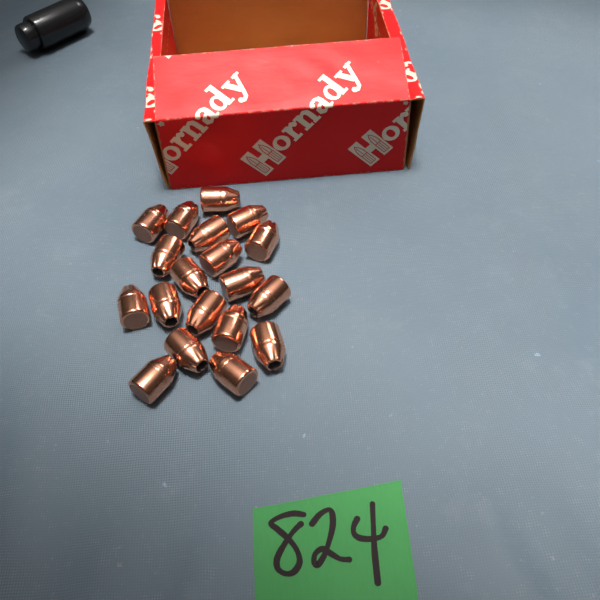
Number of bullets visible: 19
